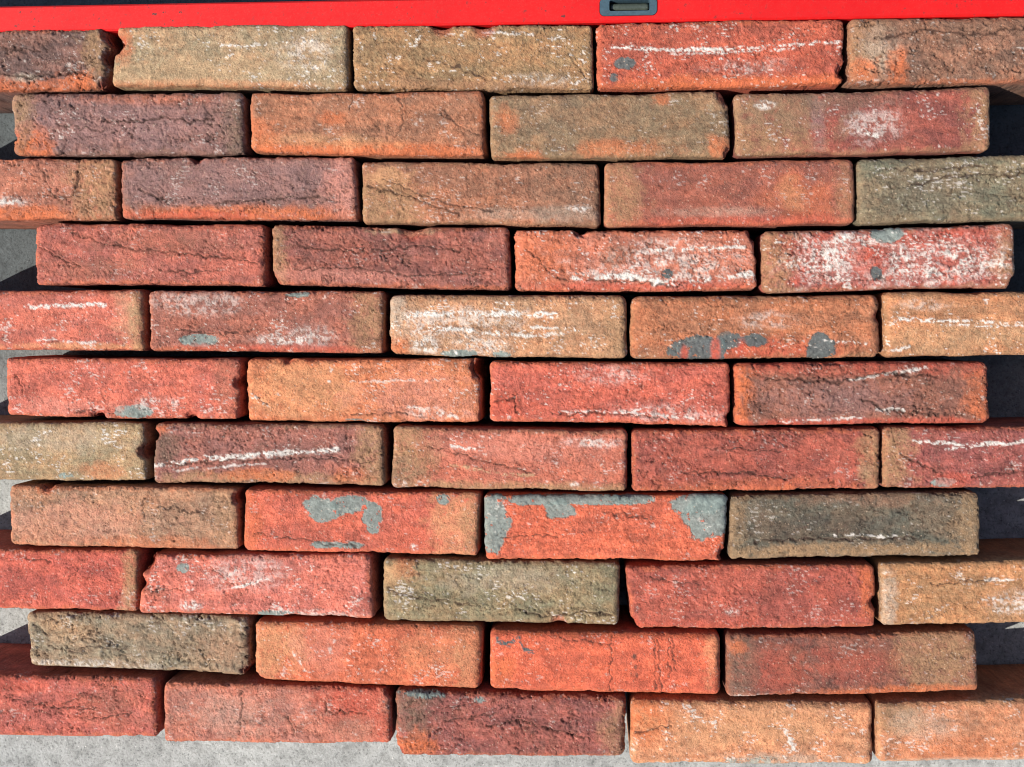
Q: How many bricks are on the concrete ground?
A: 50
